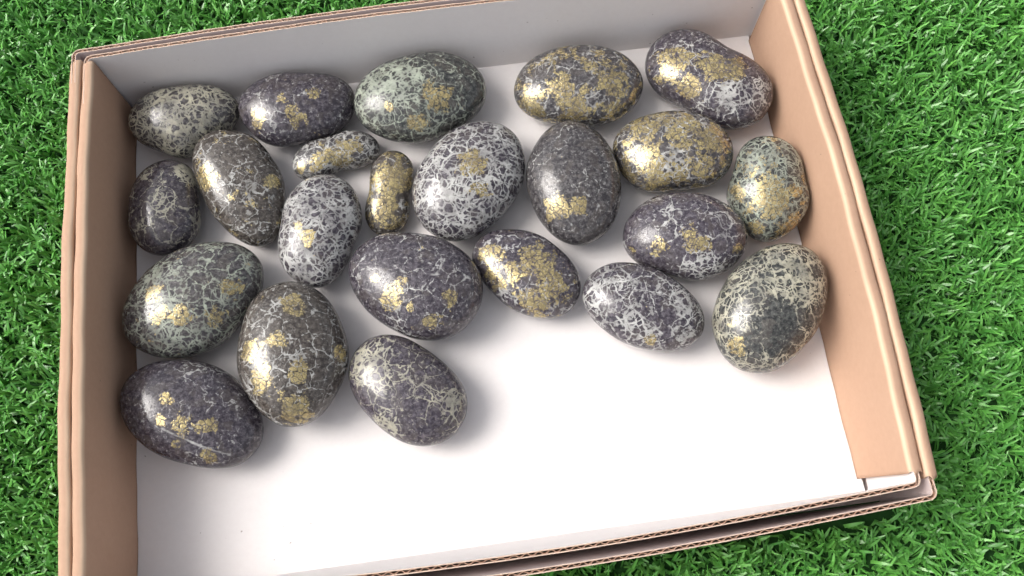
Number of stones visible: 23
